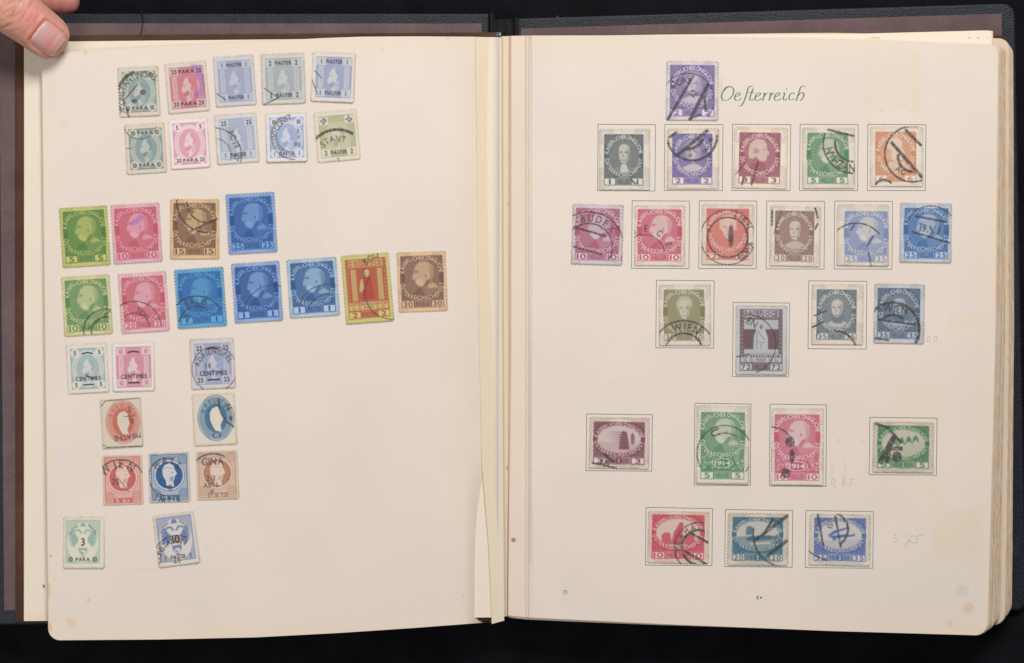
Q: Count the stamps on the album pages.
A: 54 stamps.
